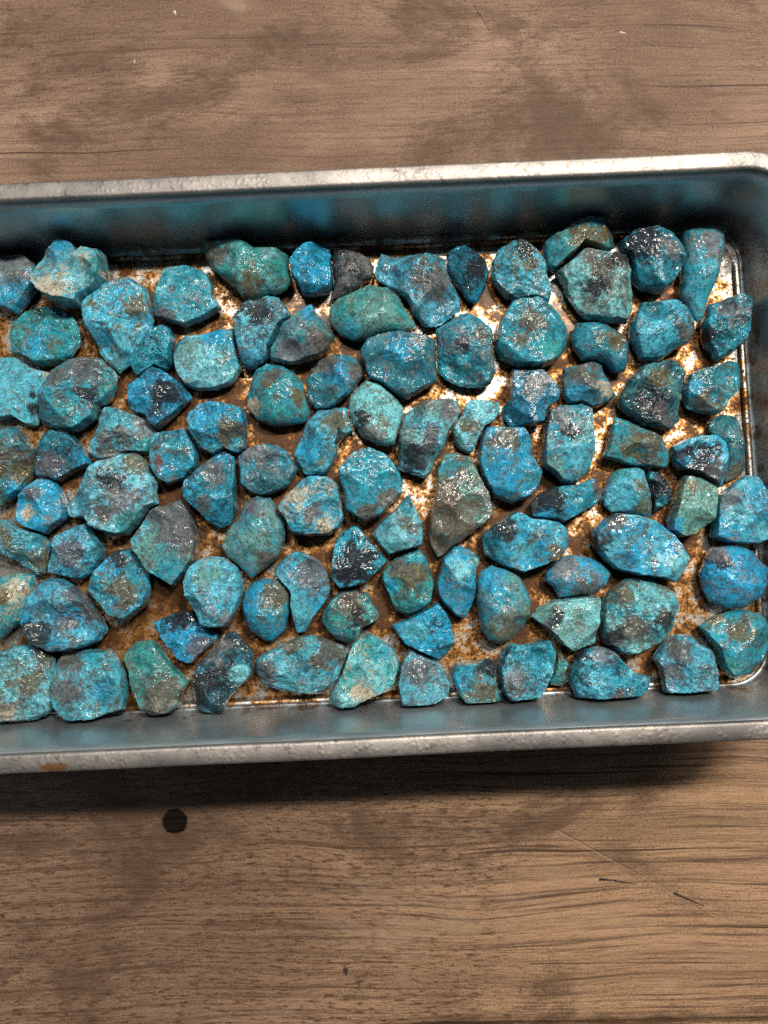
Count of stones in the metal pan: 98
